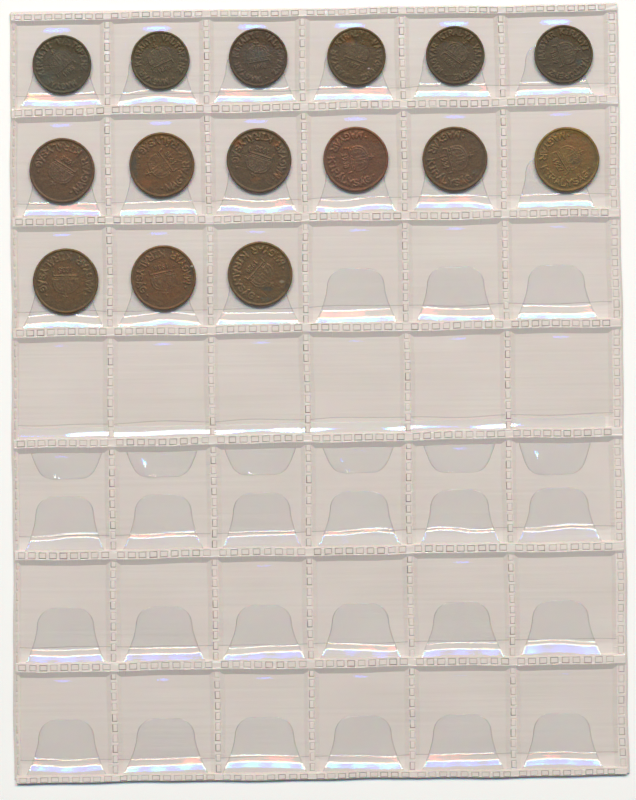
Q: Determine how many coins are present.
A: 15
